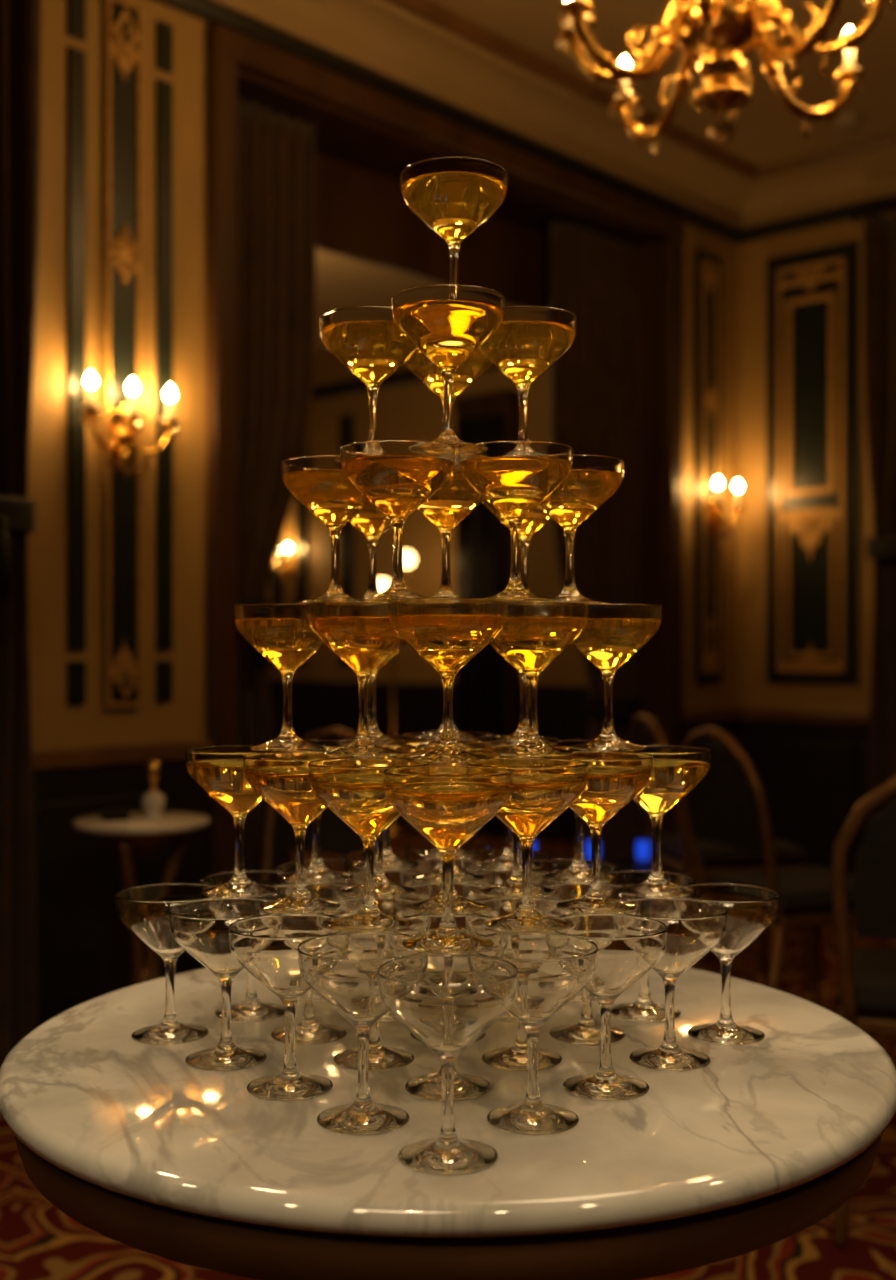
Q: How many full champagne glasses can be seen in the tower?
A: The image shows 37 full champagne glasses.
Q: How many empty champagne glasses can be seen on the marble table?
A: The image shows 25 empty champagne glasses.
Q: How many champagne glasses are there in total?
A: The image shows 62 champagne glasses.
